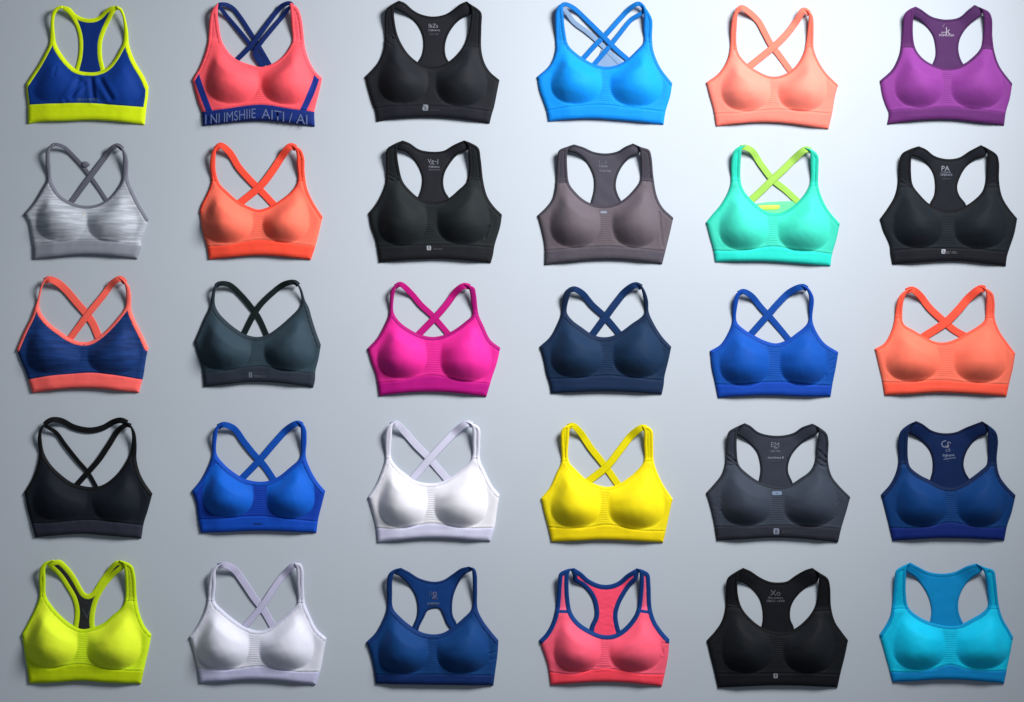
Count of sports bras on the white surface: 30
